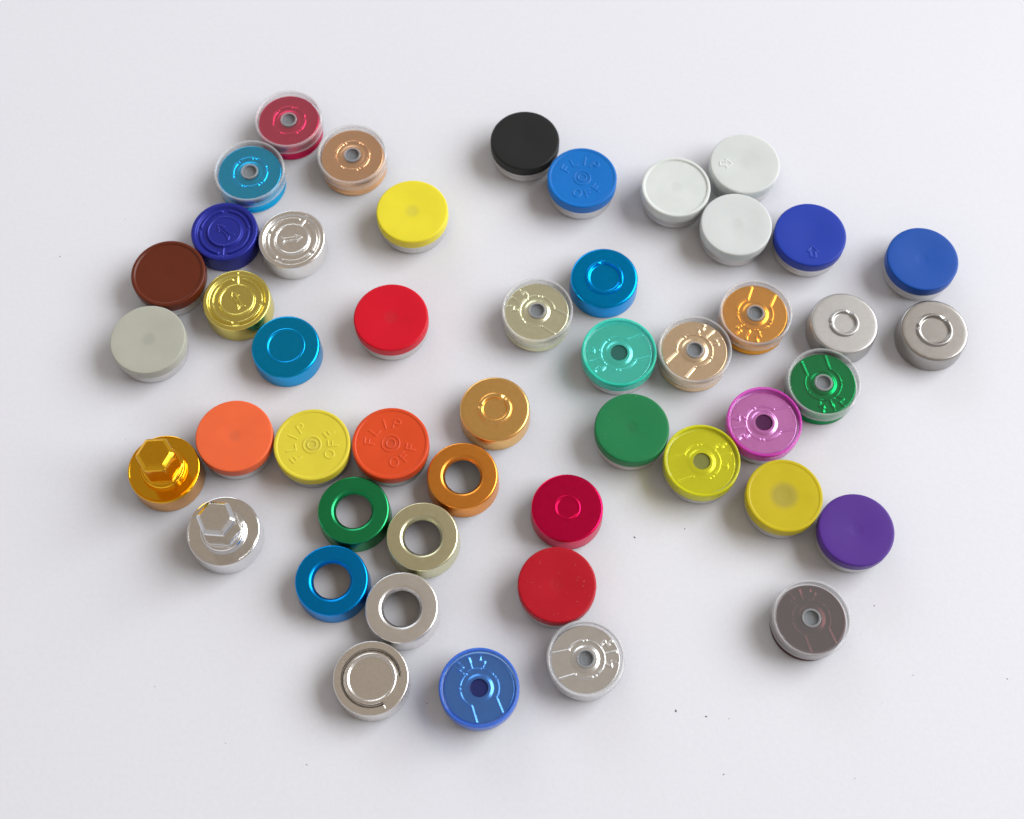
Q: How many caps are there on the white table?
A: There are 48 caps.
